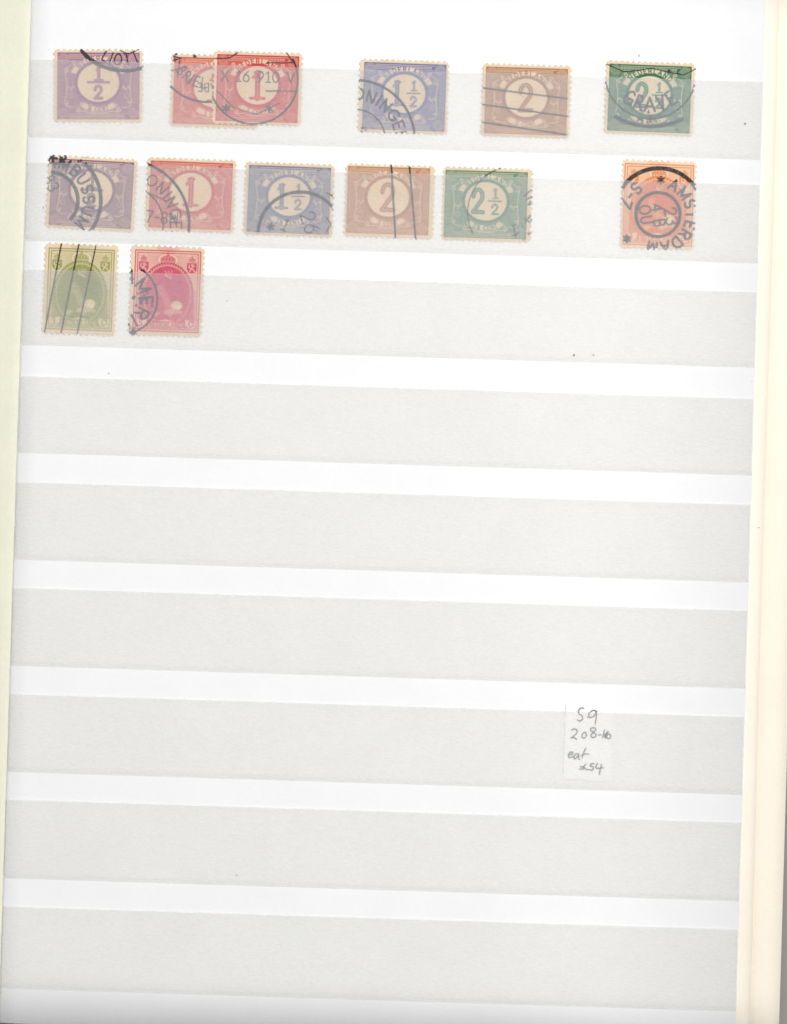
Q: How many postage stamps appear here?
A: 14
